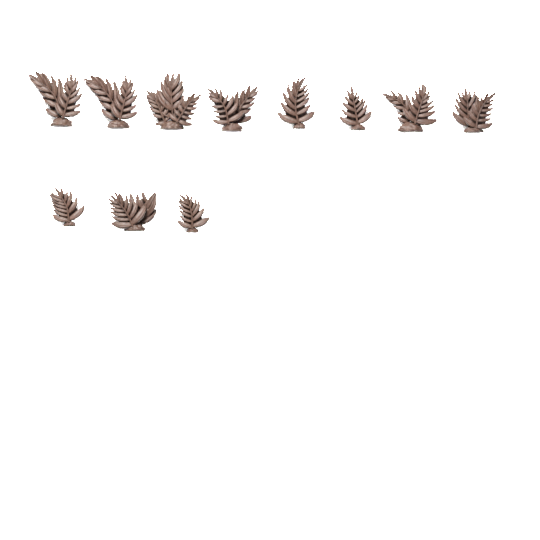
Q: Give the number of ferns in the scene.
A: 11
